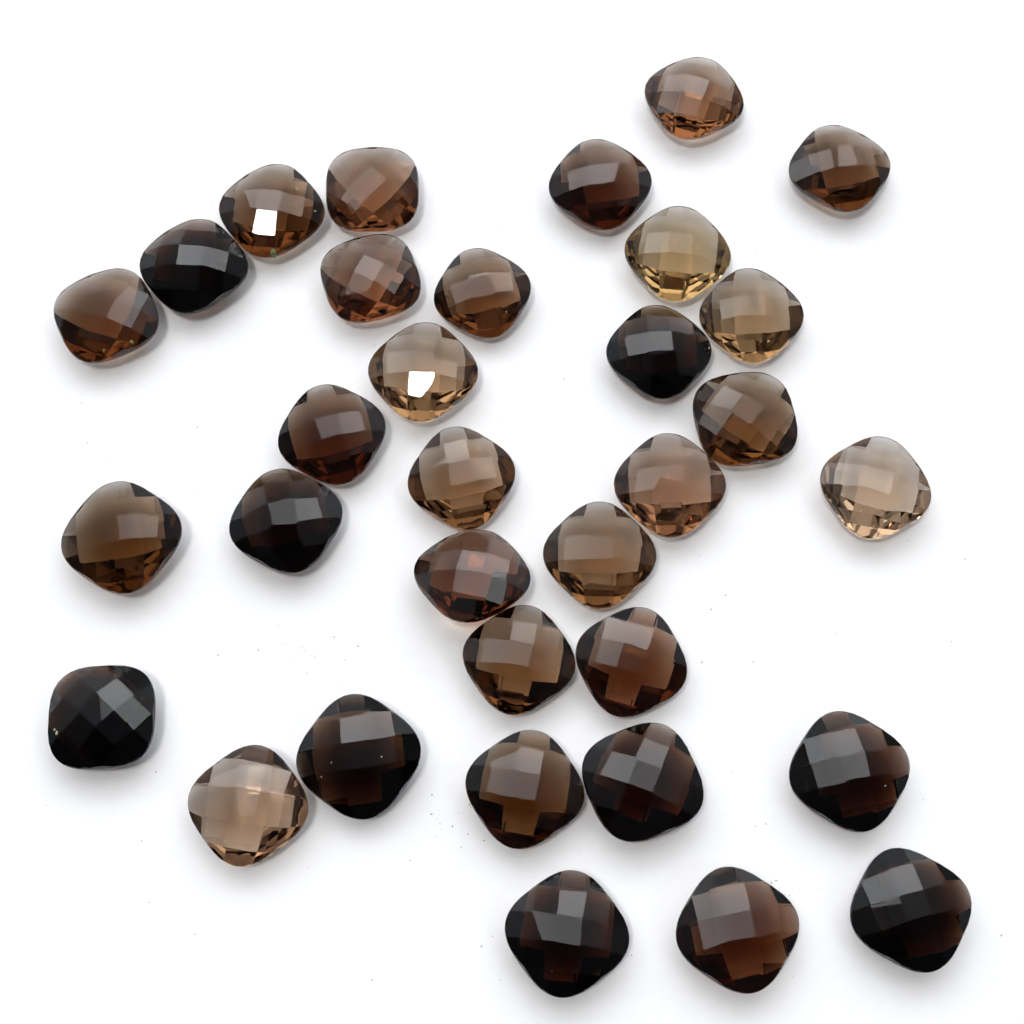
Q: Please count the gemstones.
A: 33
